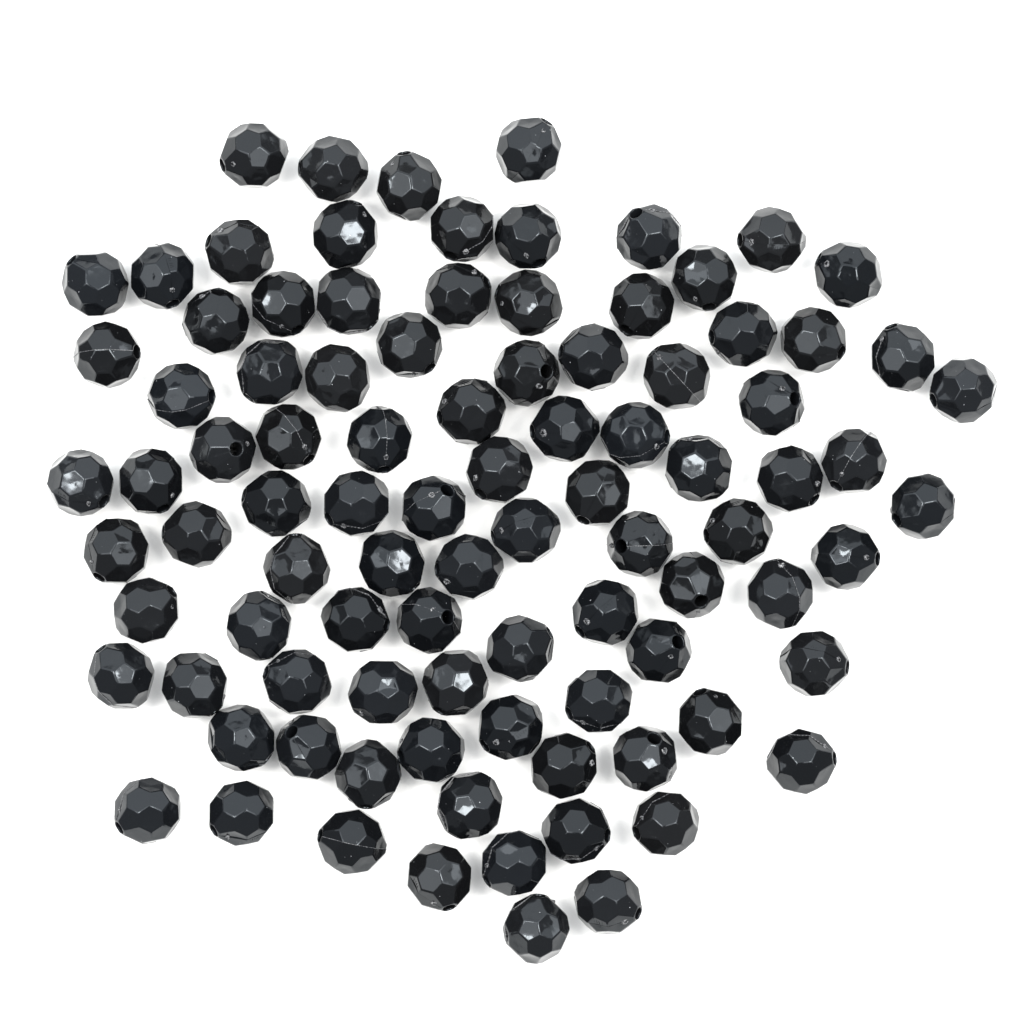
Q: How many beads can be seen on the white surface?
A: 94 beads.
